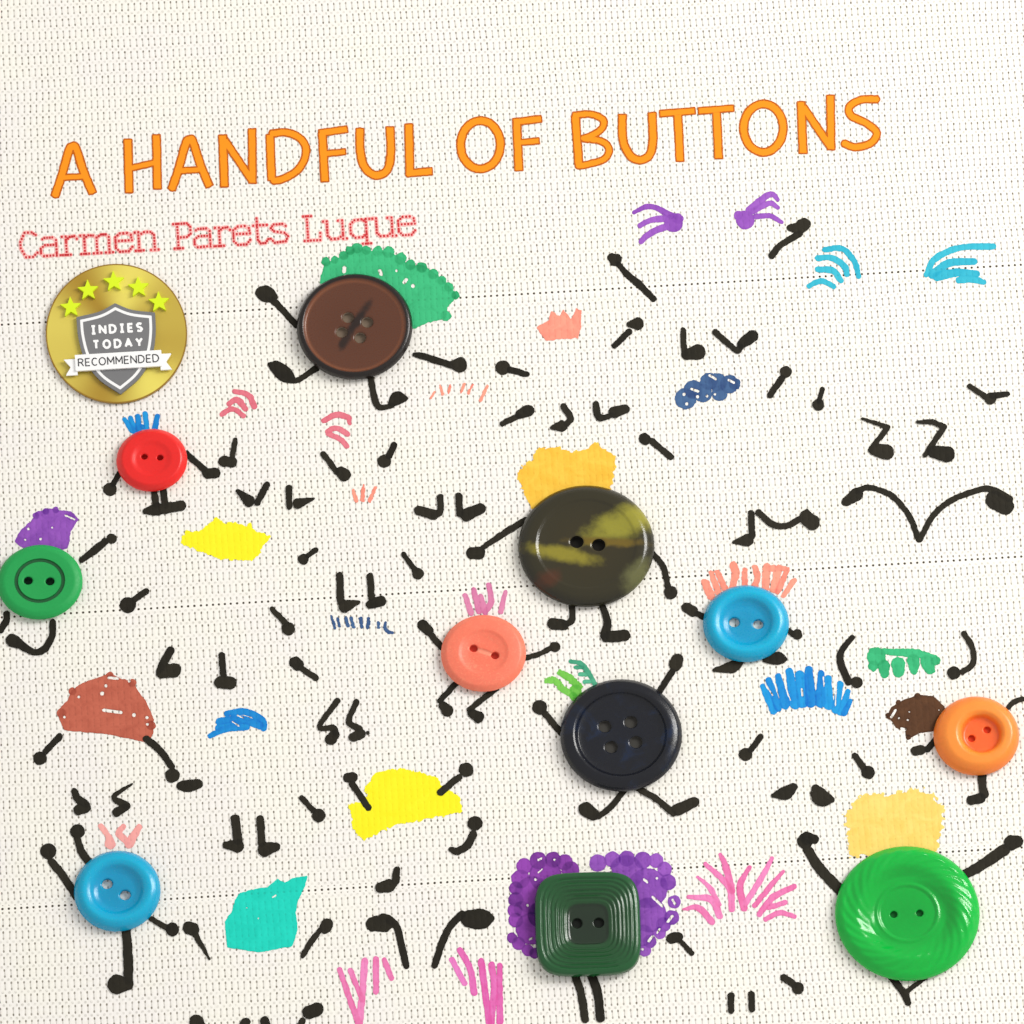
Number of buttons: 11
